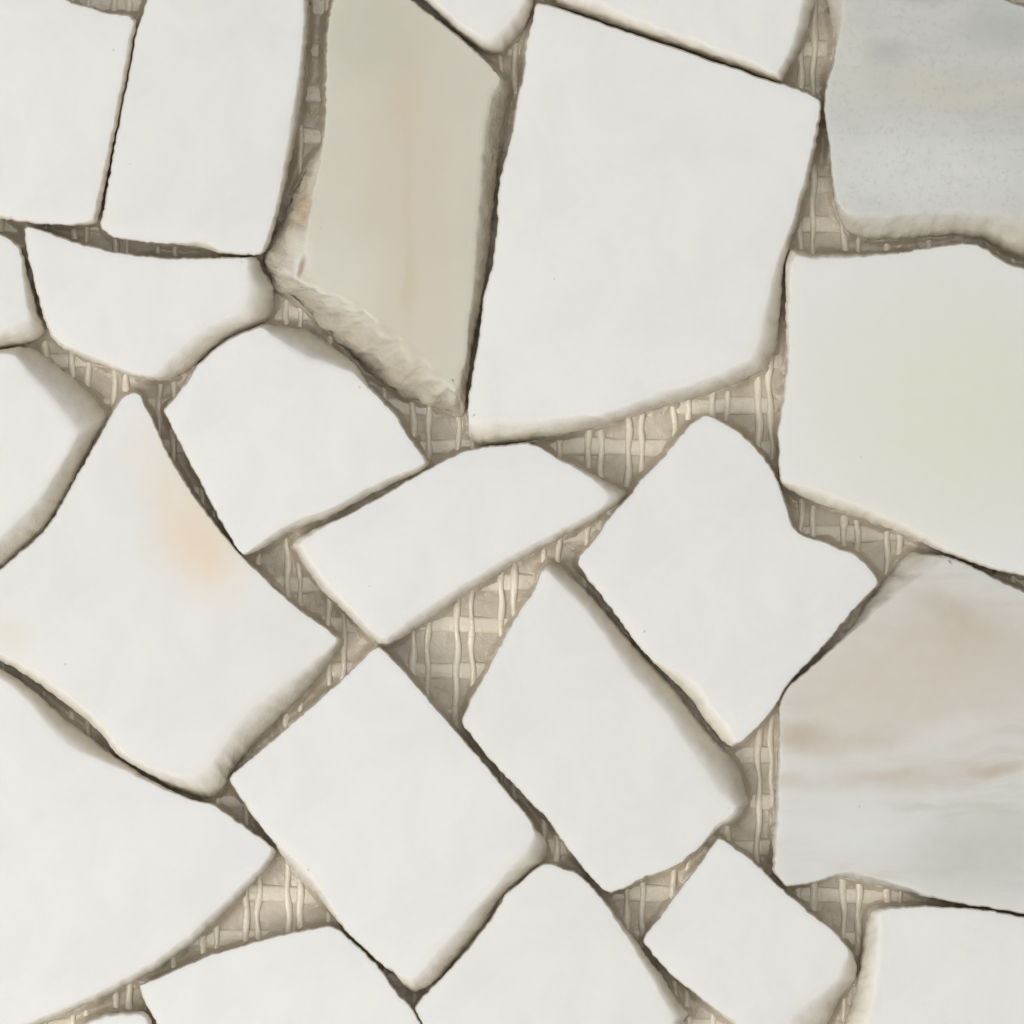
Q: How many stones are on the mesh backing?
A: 24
